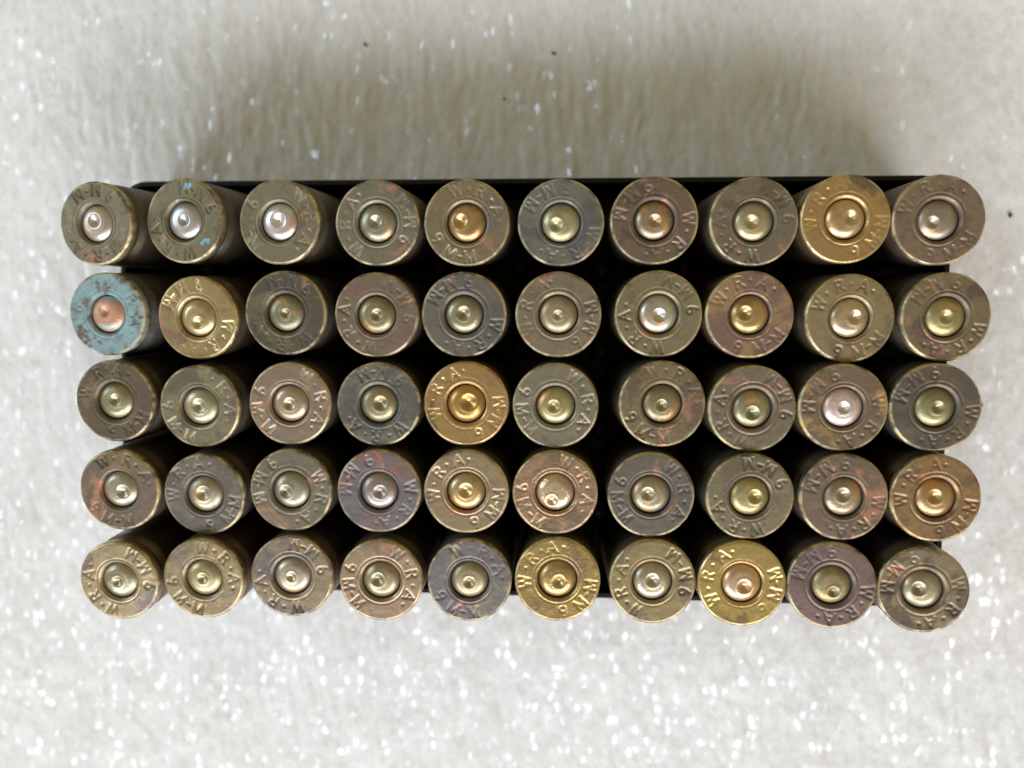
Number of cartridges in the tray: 50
